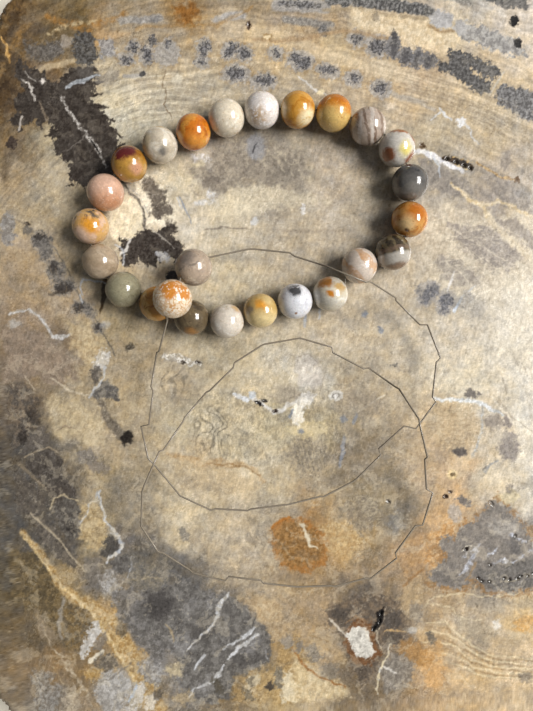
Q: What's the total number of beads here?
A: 25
